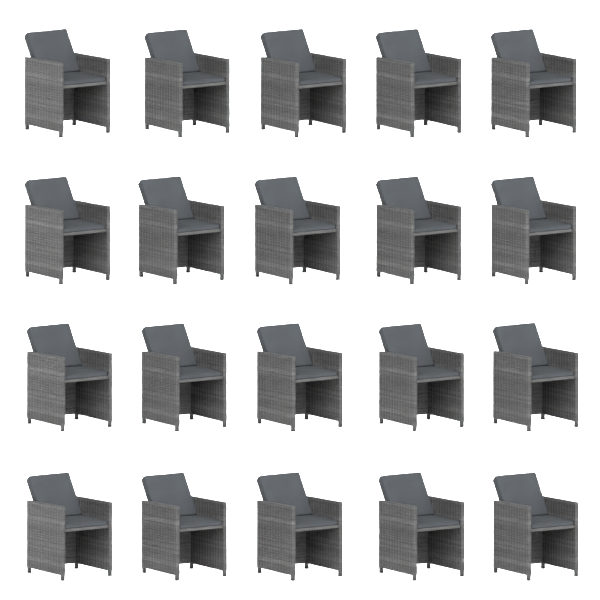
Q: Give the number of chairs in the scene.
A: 20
